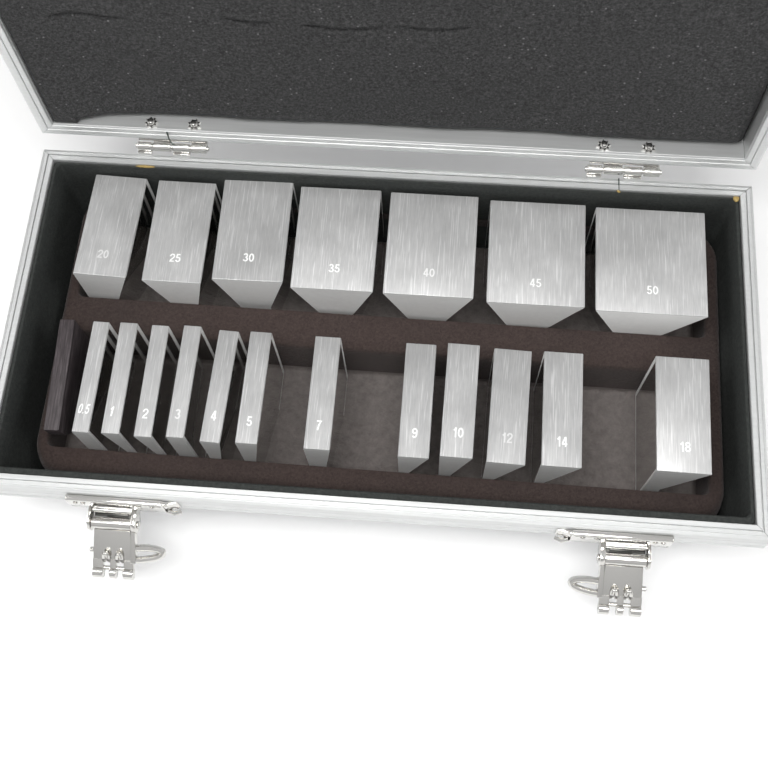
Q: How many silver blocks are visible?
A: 19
